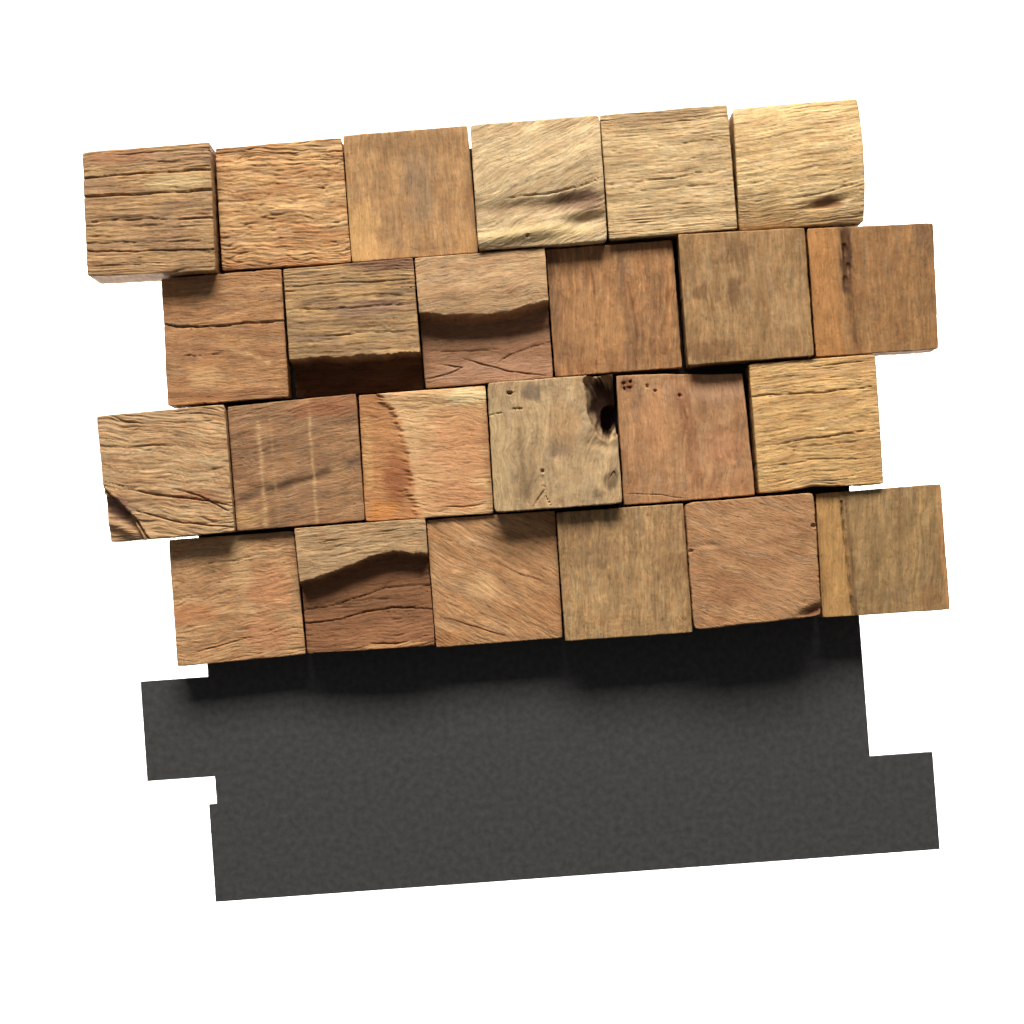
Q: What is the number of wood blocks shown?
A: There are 24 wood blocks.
